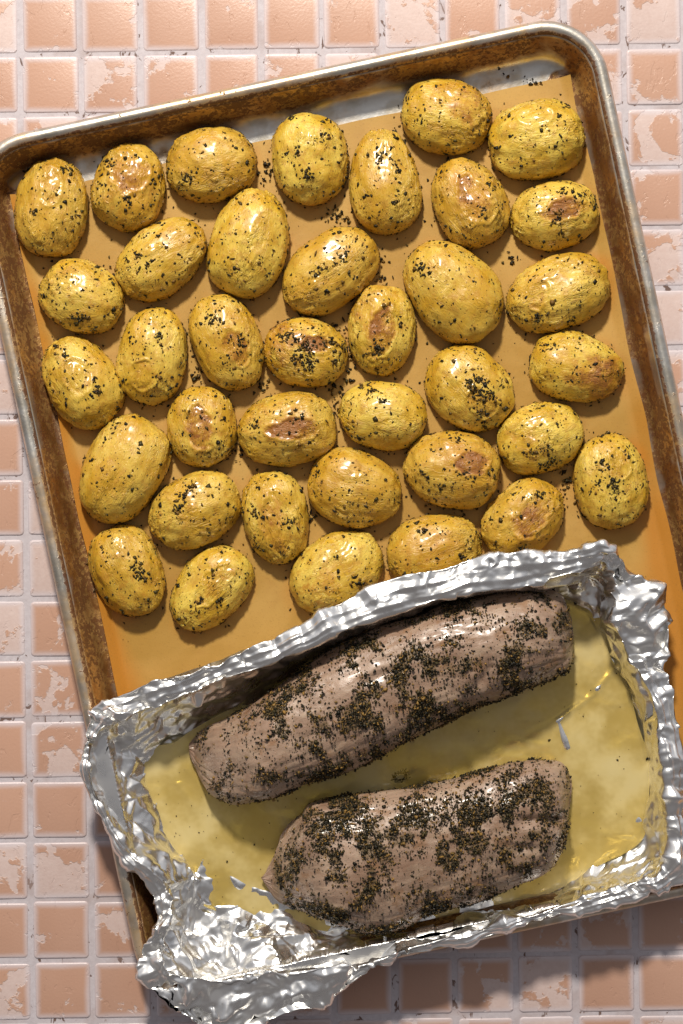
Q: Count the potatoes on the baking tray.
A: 37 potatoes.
